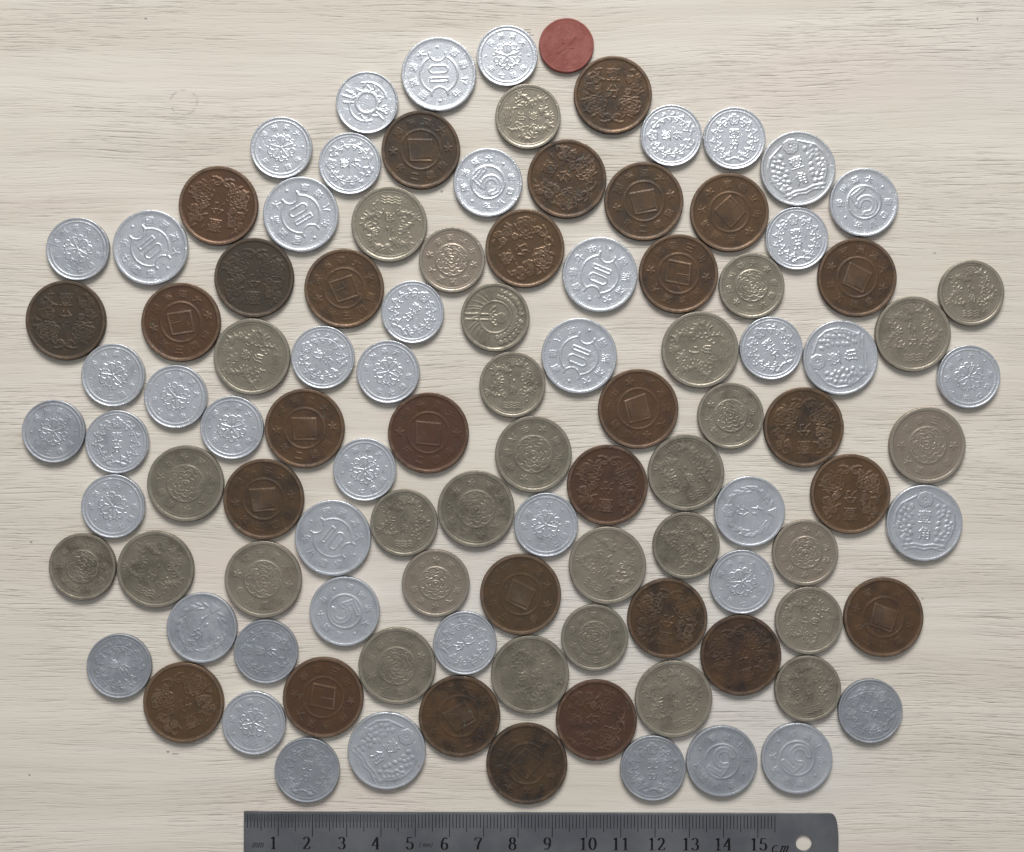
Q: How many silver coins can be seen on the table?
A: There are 46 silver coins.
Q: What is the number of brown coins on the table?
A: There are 29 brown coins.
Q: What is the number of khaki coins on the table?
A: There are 30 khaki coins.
